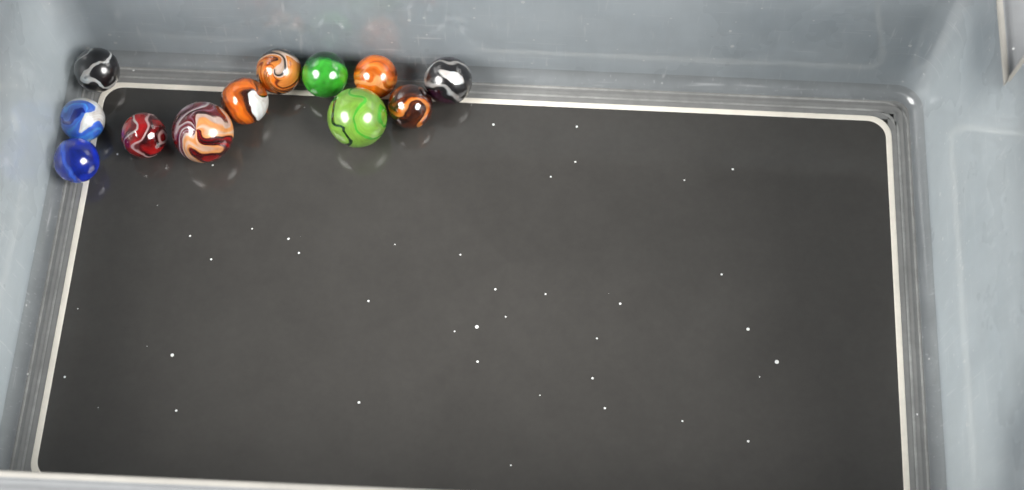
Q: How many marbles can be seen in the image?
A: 12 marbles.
